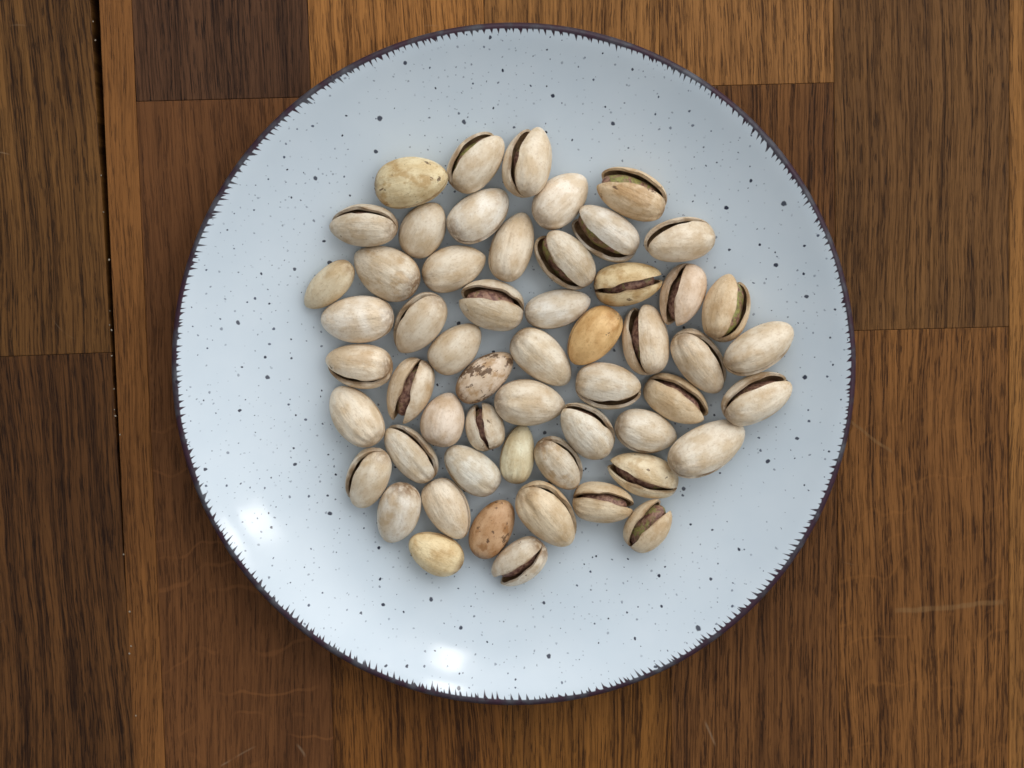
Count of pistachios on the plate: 55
